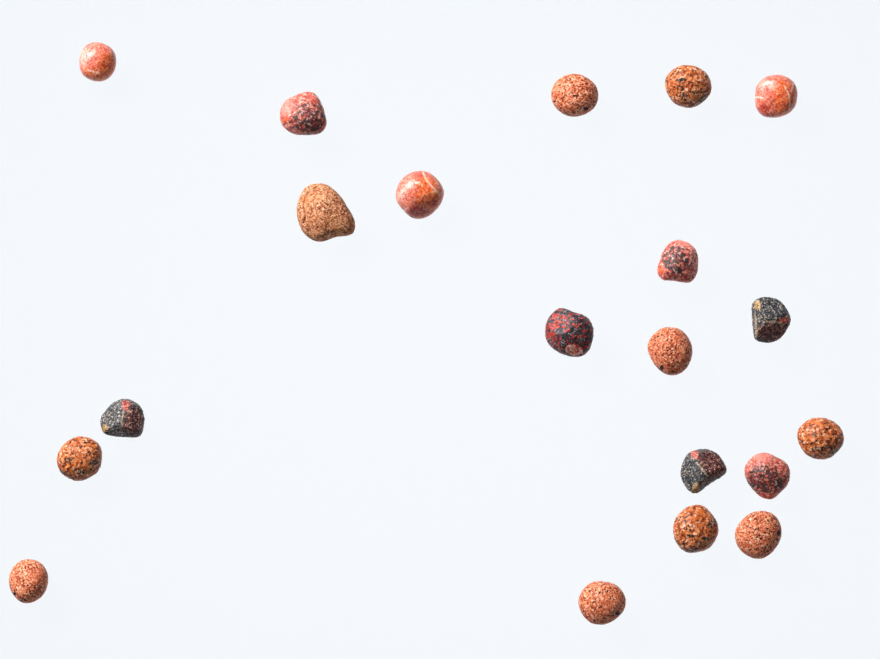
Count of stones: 20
